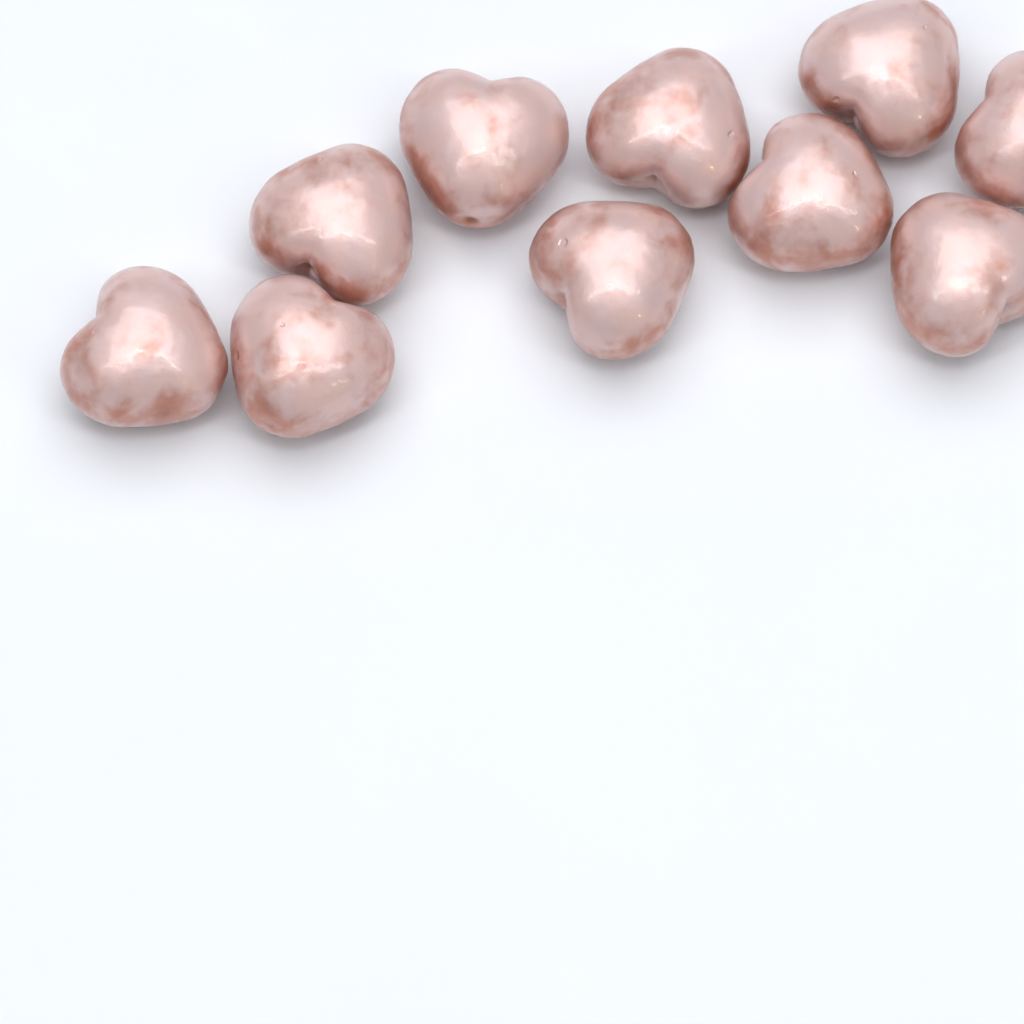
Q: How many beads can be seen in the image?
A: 10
